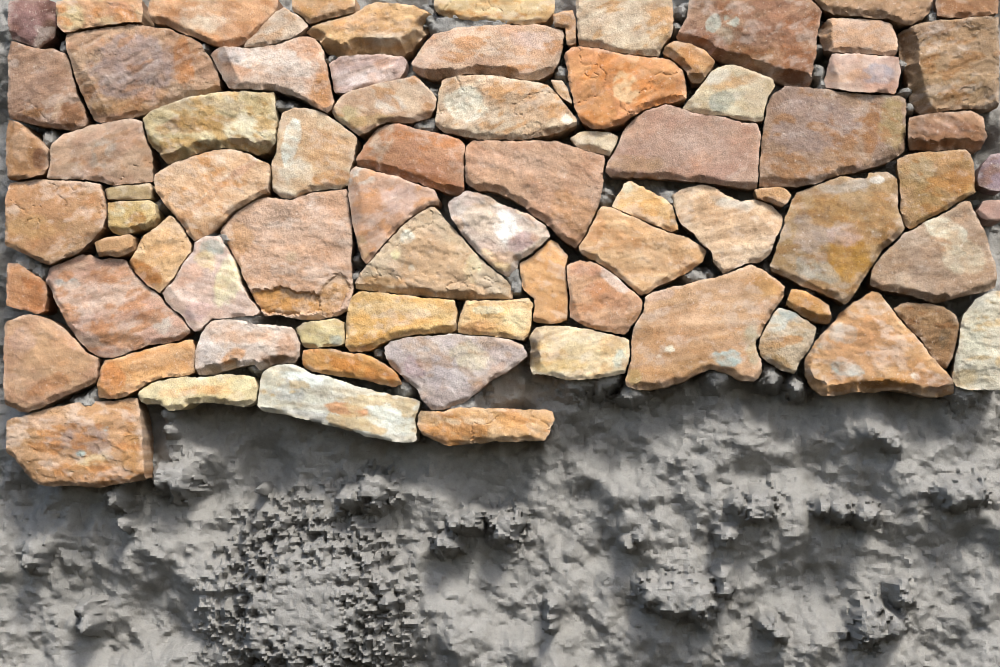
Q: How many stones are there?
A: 79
